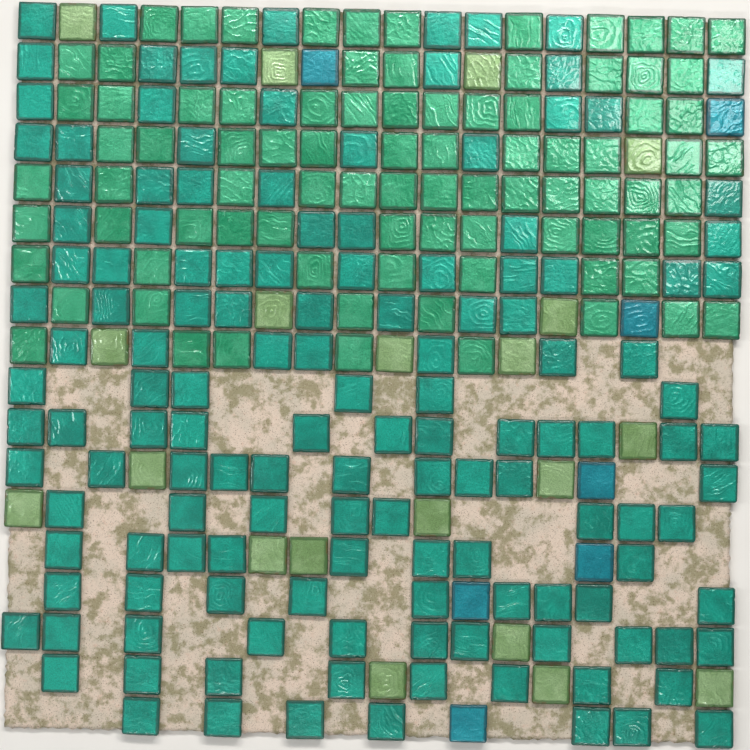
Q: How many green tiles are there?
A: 87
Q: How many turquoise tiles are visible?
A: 139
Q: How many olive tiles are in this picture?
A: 20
